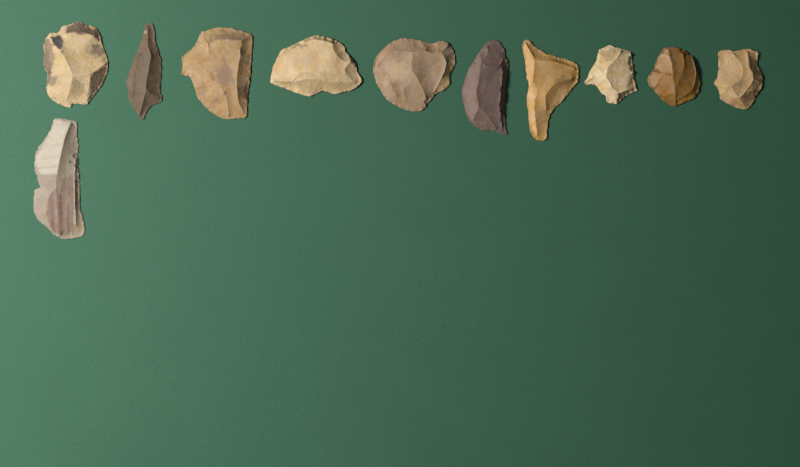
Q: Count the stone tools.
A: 11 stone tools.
